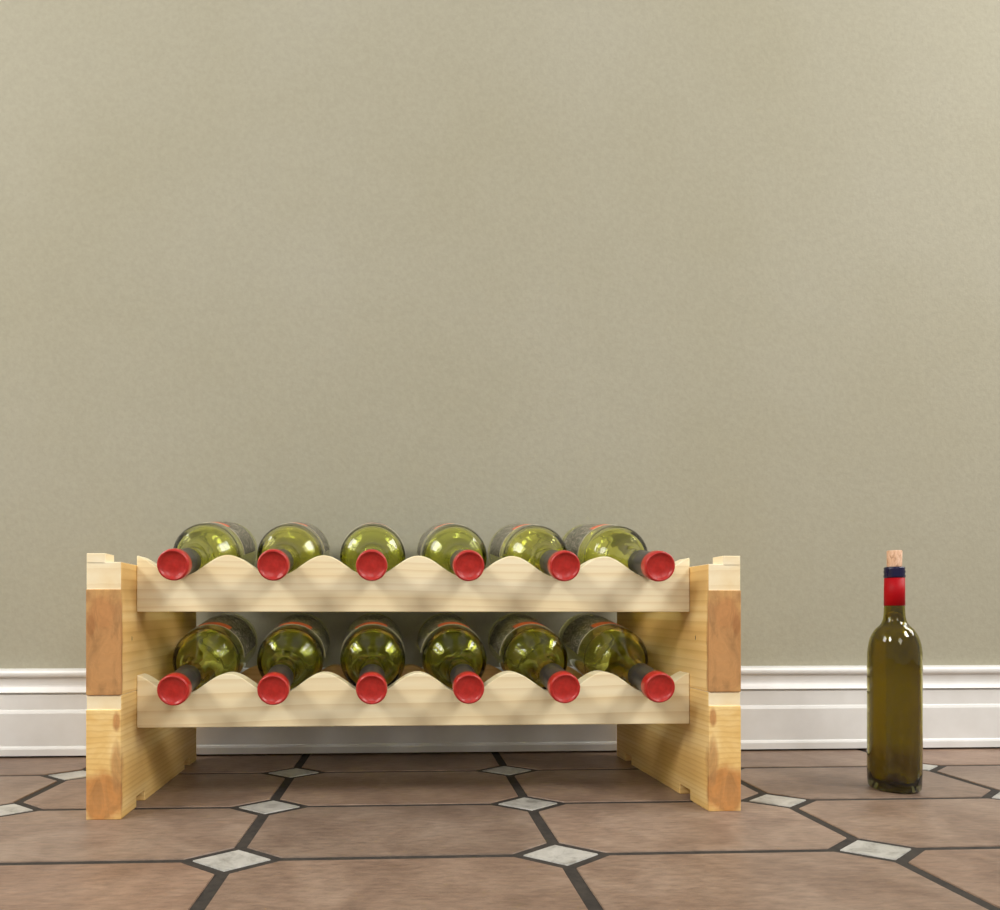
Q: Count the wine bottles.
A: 13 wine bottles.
